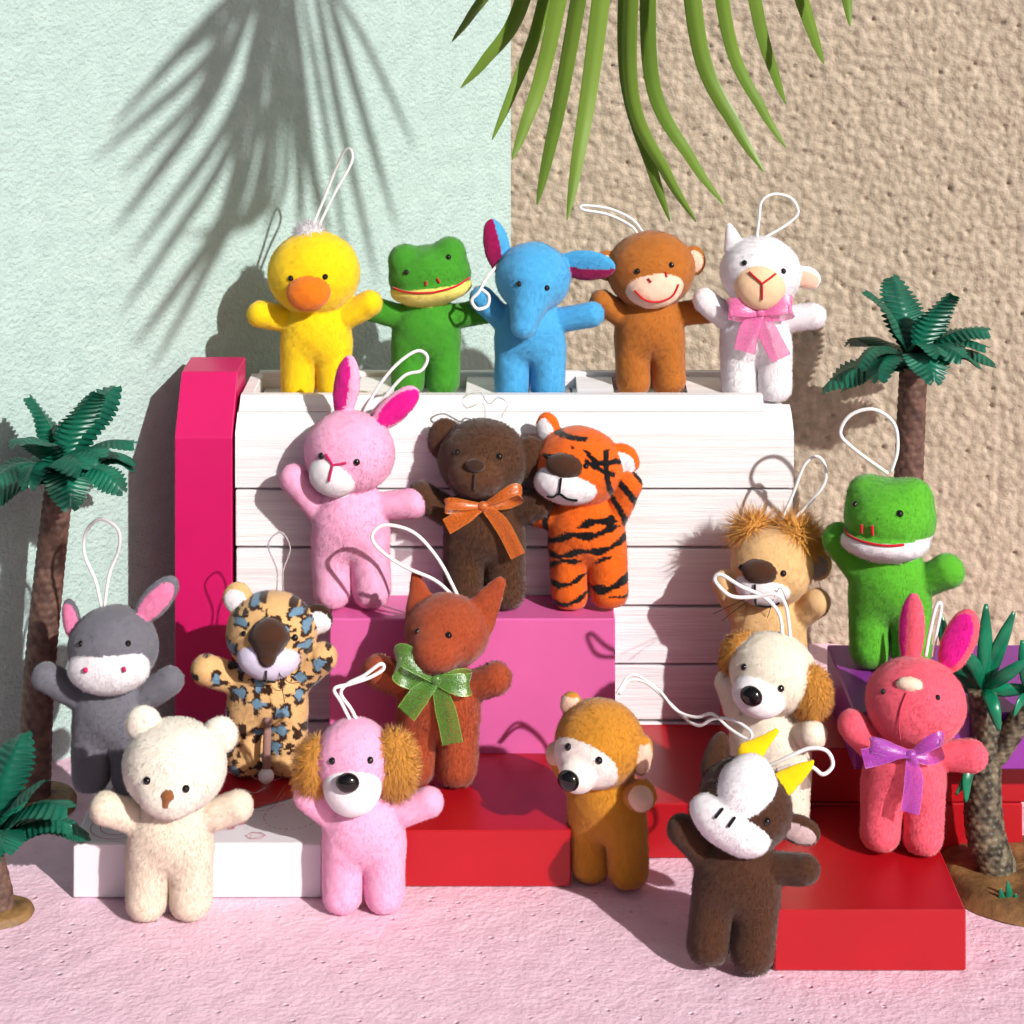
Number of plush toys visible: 19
